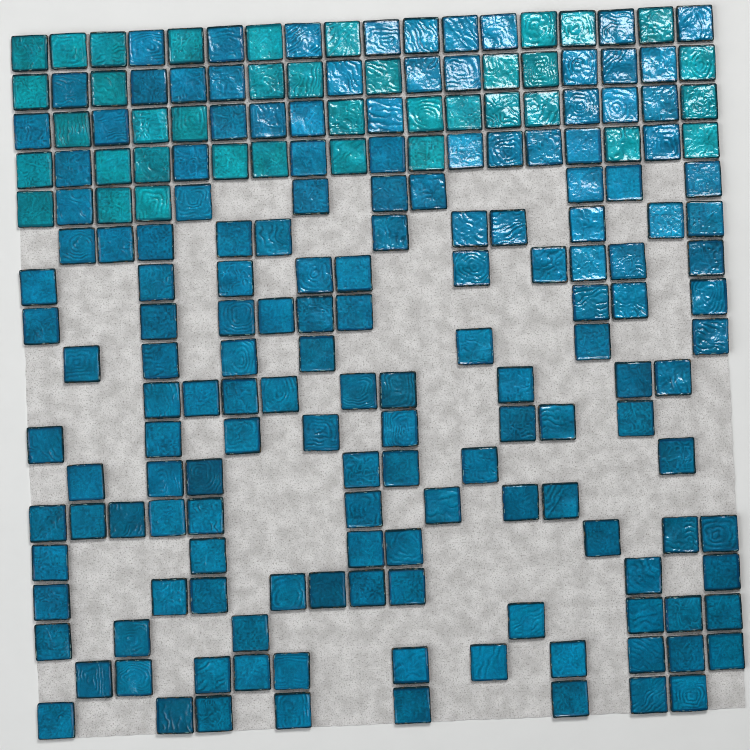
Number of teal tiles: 38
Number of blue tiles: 157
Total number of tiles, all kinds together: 195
